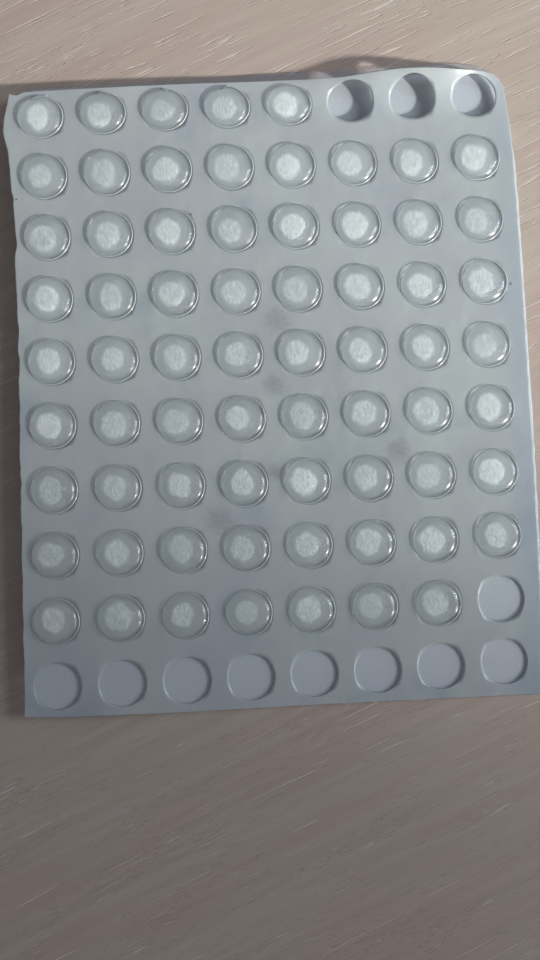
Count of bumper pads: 68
